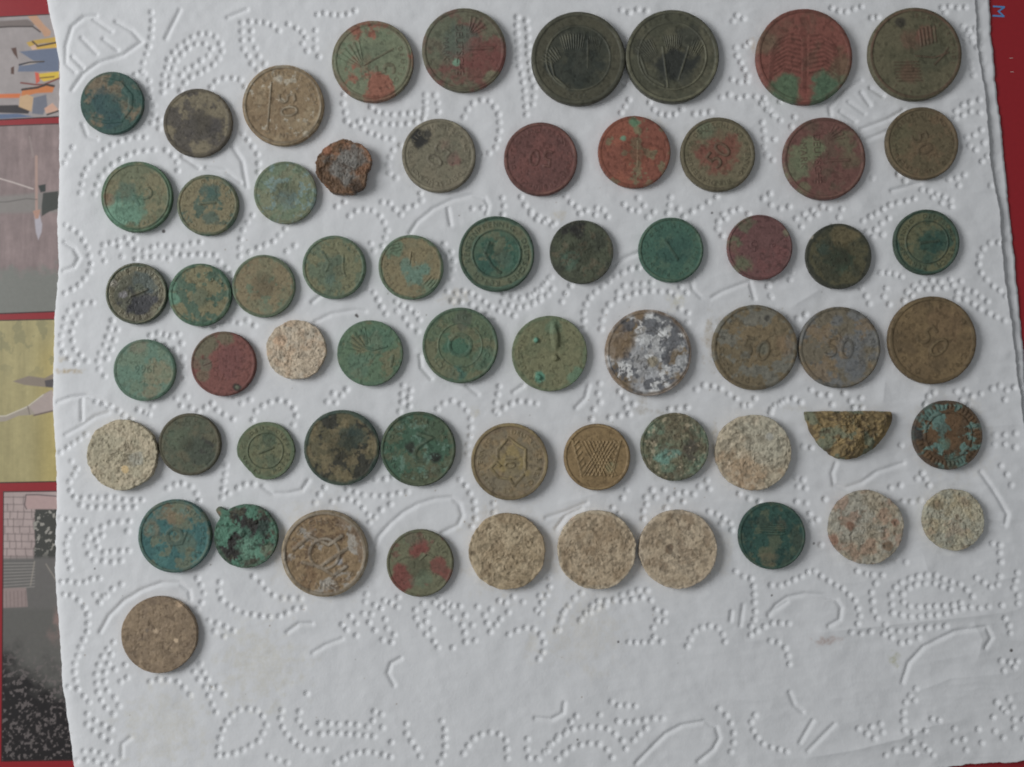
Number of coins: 61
